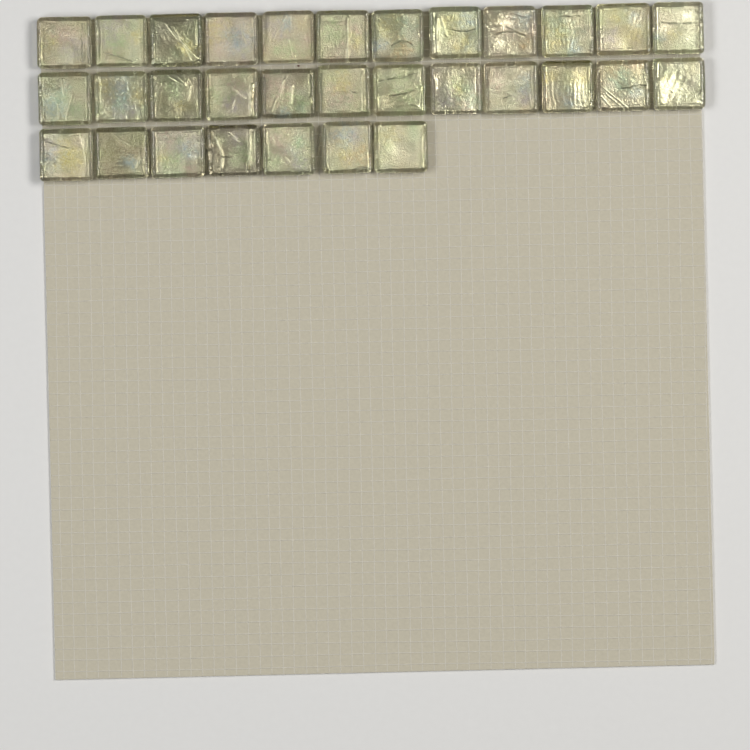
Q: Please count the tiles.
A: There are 31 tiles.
